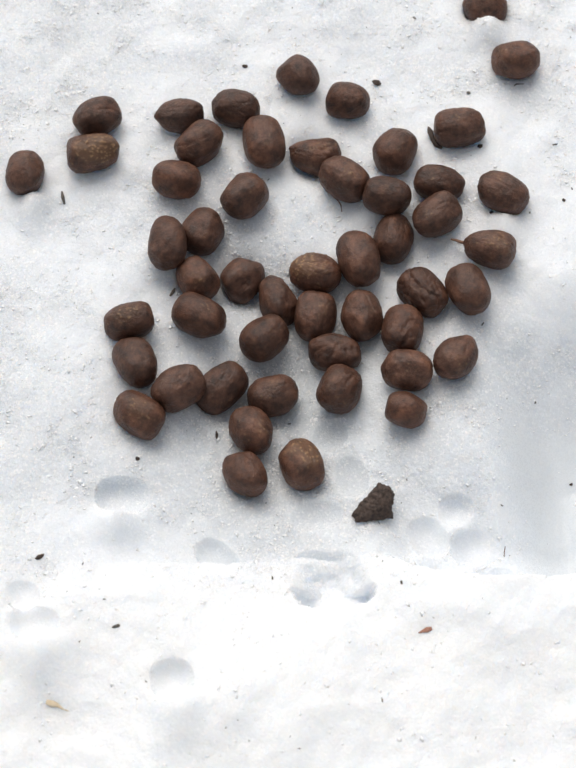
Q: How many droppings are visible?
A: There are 51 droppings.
